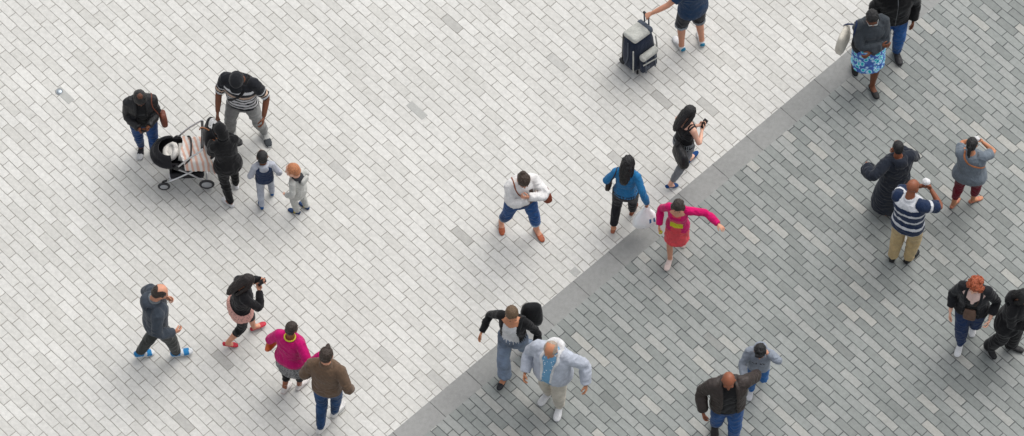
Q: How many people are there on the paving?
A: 25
